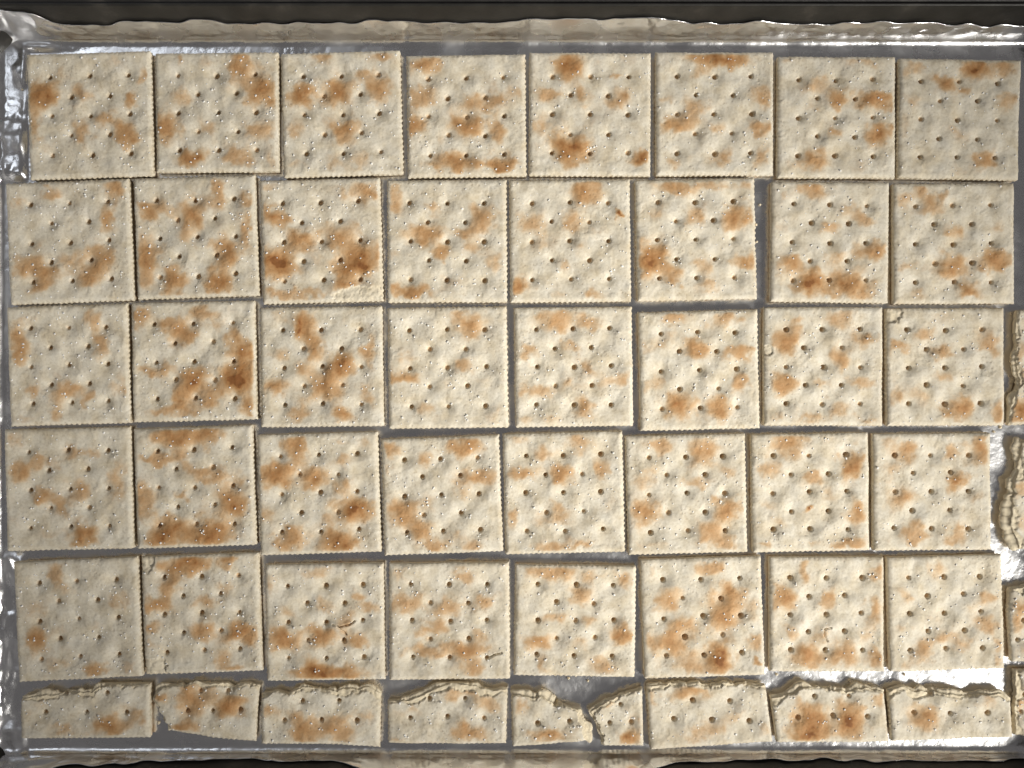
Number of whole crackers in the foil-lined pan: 40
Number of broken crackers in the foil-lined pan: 13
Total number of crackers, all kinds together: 53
